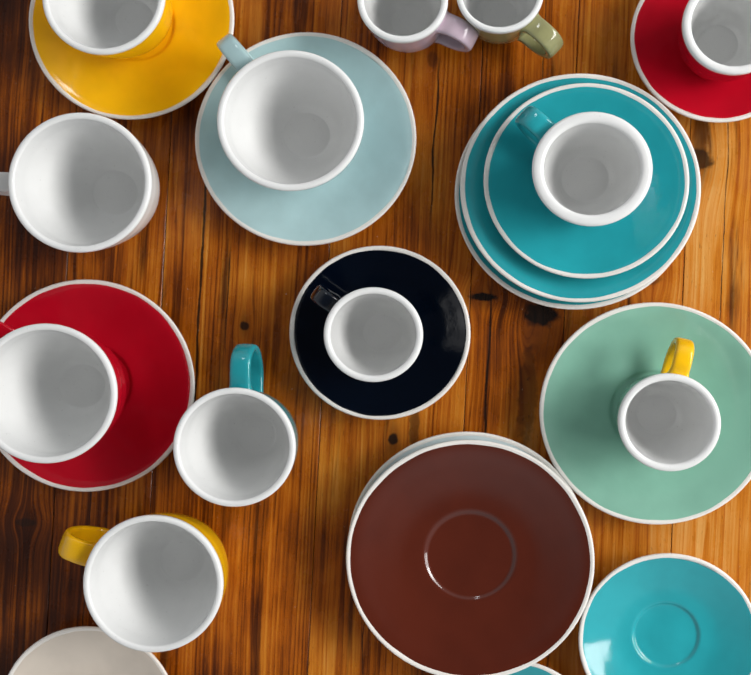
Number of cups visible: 12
